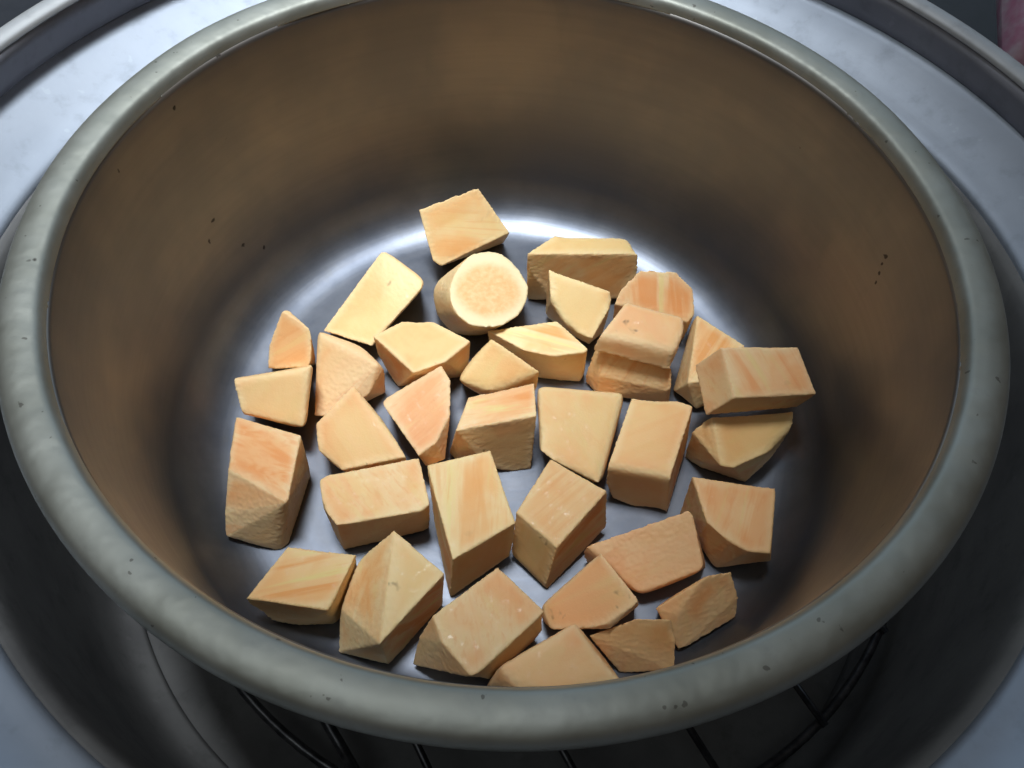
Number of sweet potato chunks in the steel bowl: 35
